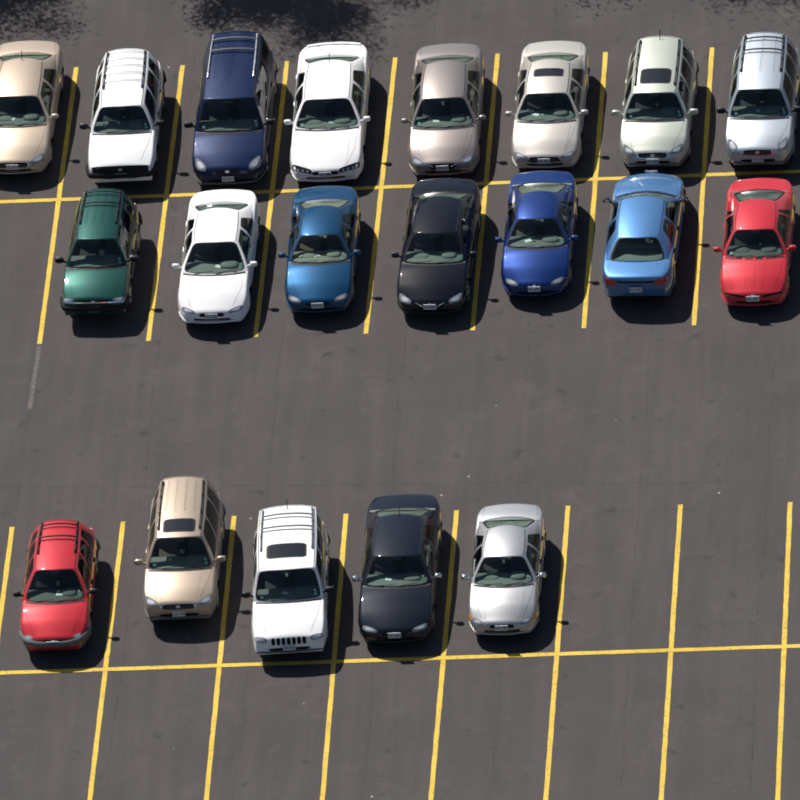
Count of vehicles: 20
